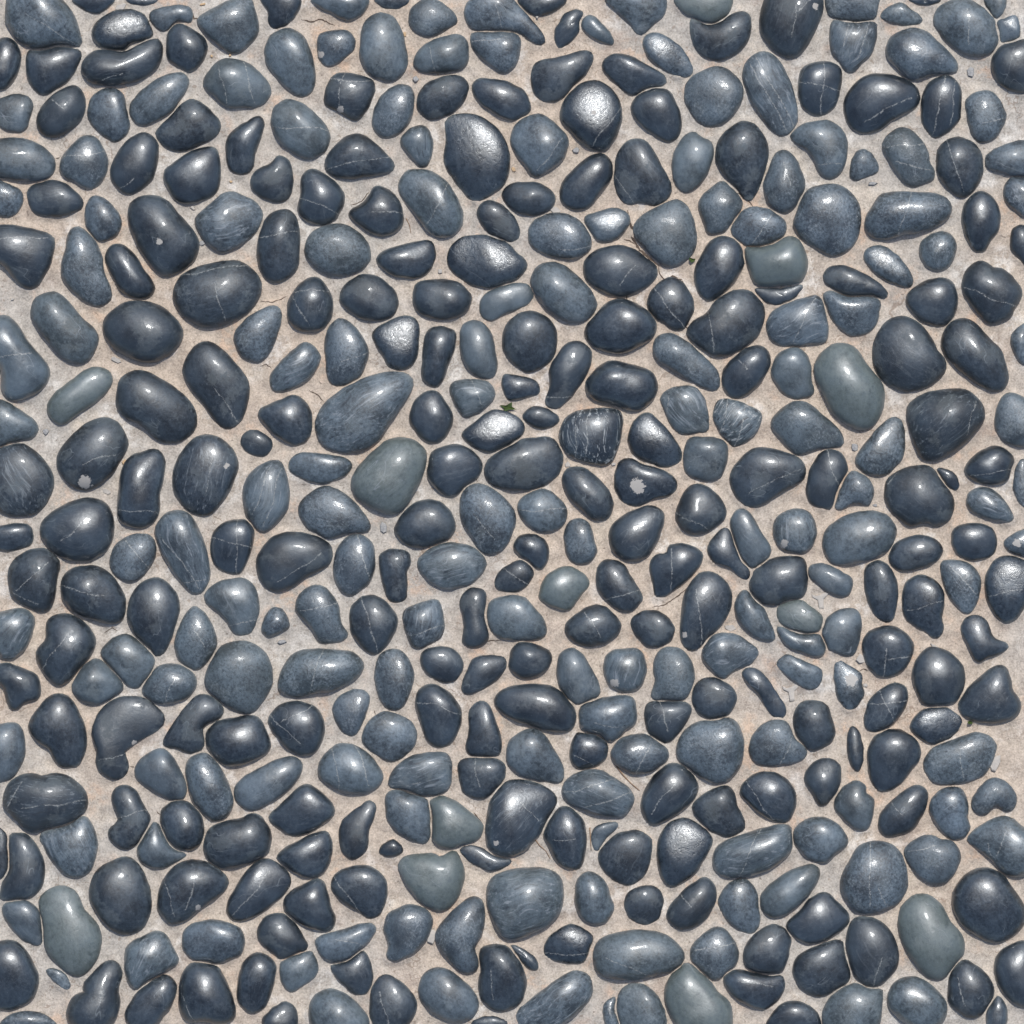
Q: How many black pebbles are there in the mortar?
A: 199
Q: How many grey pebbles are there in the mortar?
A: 181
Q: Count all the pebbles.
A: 380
